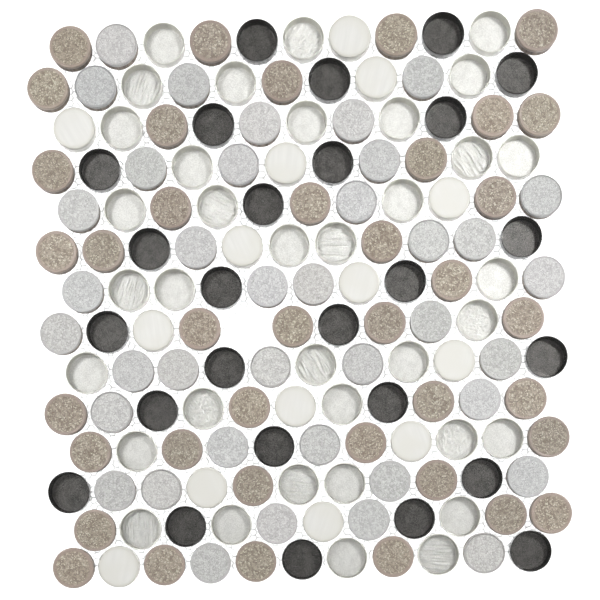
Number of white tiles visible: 50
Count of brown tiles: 39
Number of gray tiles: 38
